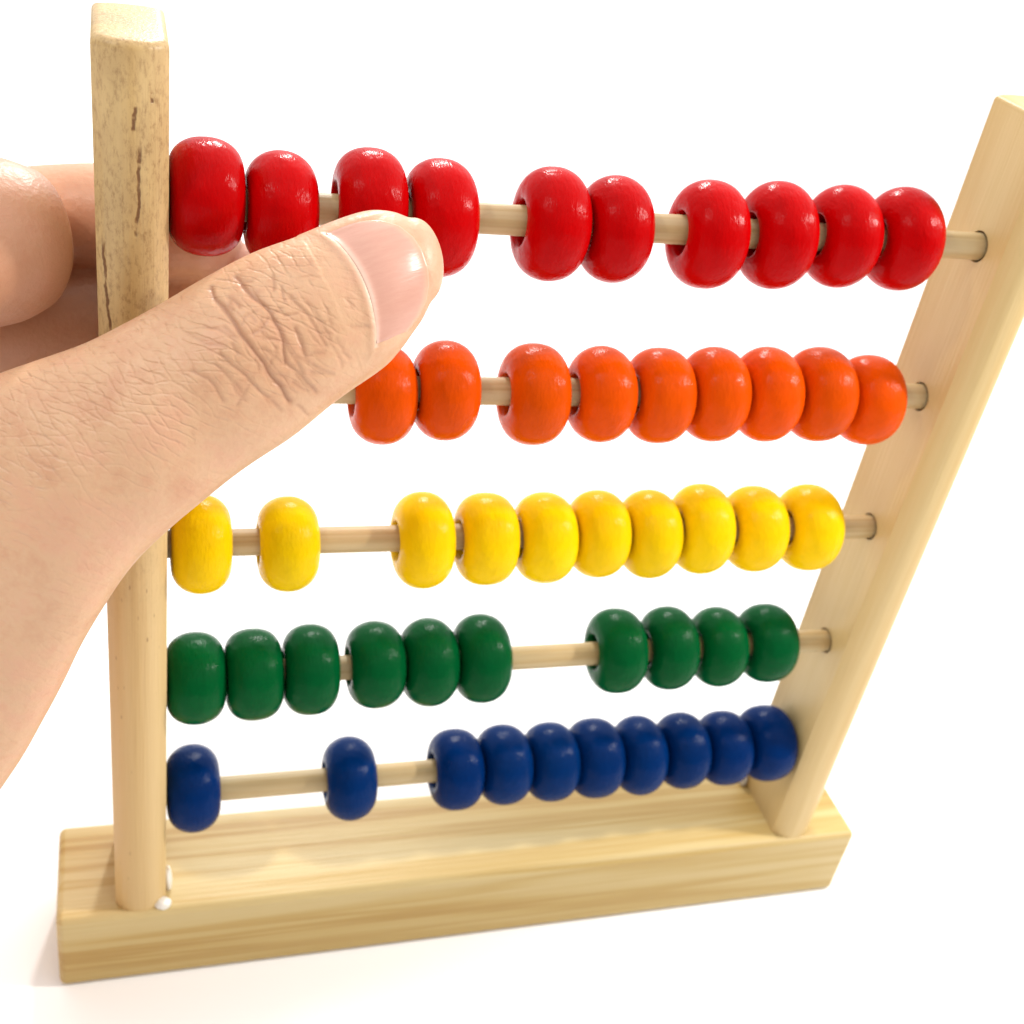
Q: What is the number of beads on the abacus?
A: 49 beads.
